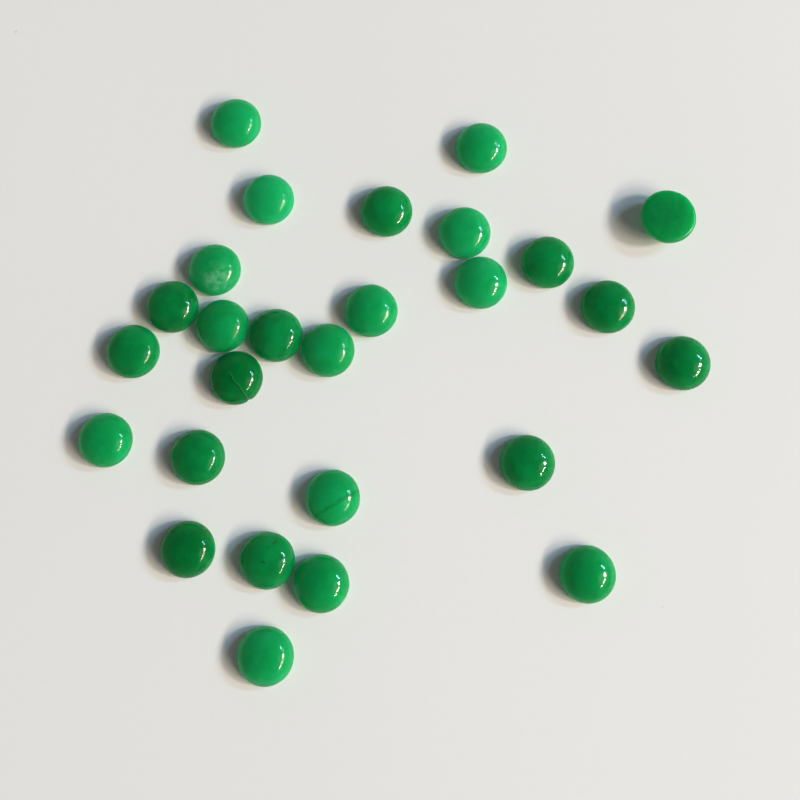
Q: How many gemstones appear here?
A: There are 27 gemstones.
